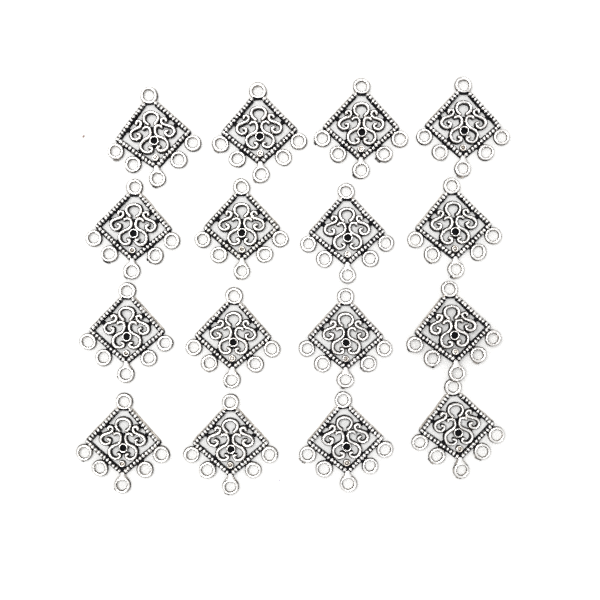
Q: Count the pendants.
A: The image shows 16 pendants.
